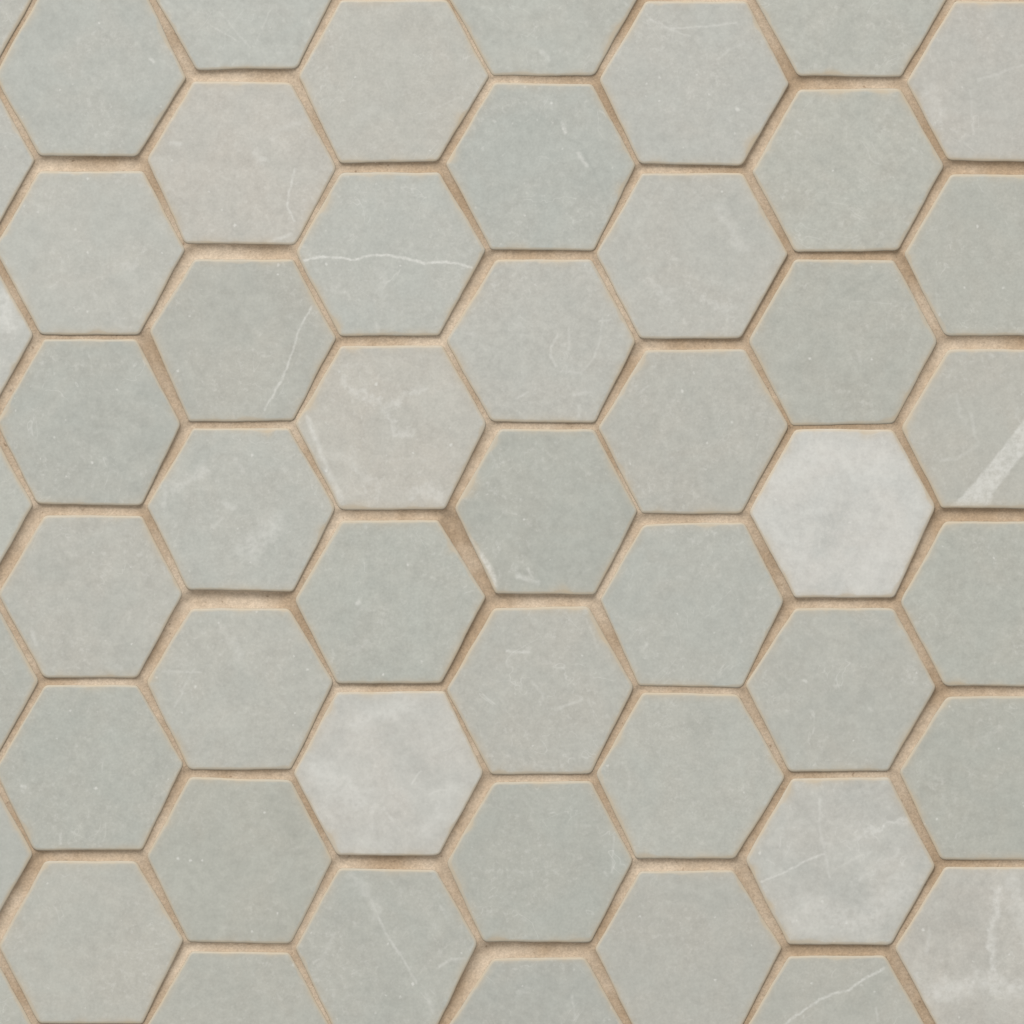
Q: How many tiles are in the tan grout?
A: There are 52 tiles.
